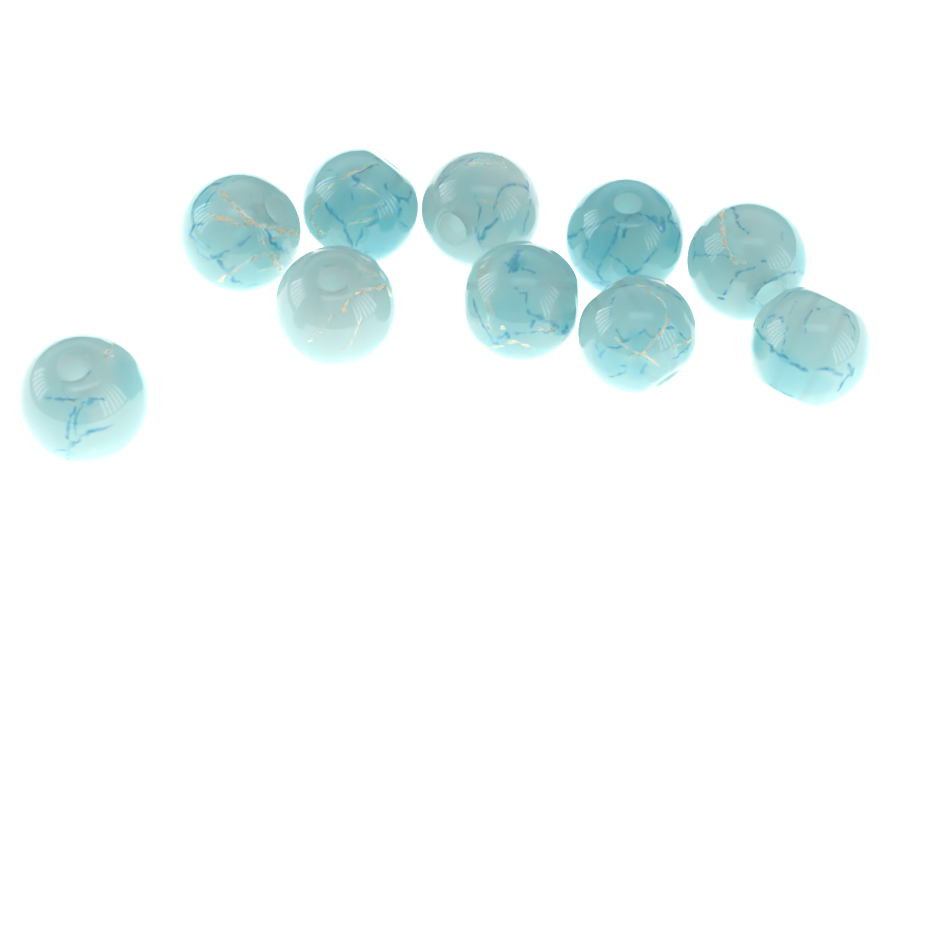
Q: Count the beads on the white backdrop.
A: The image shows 10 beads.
